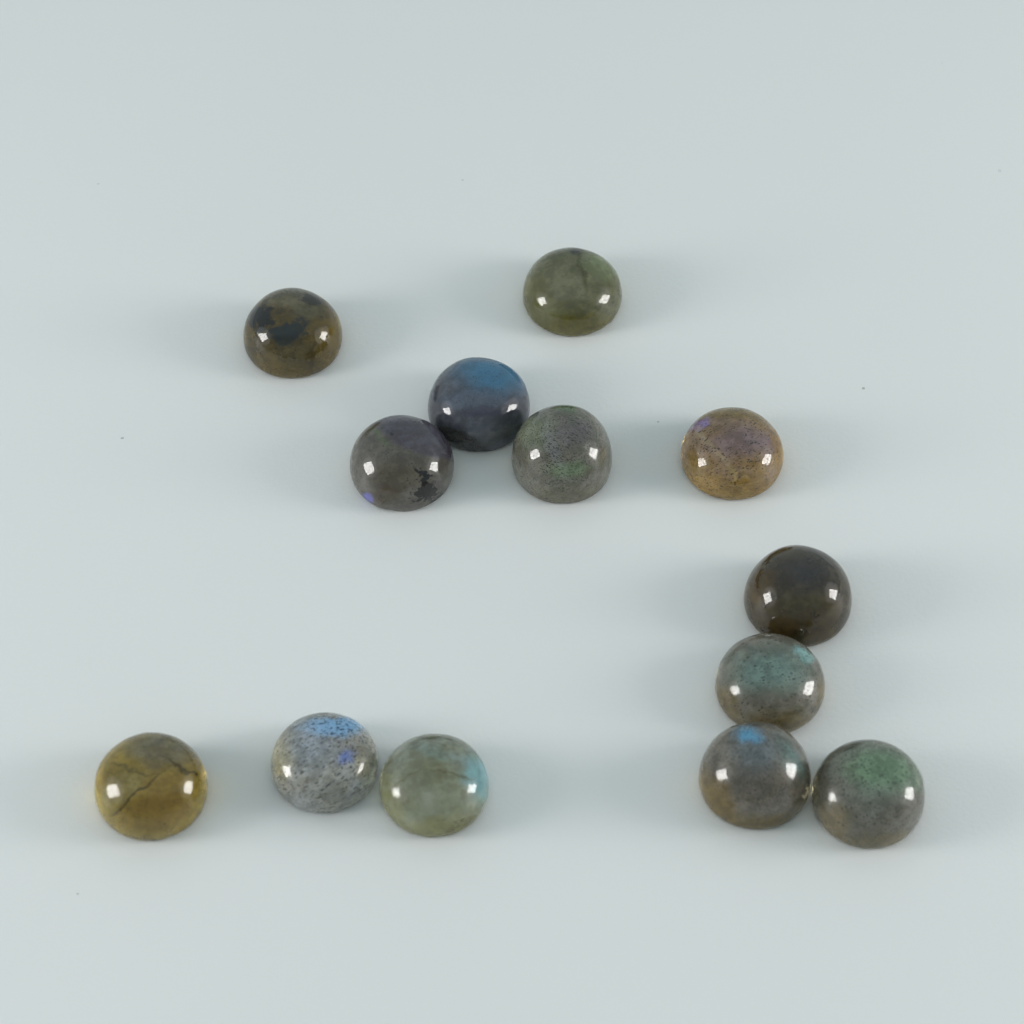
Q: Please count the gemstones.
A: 13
